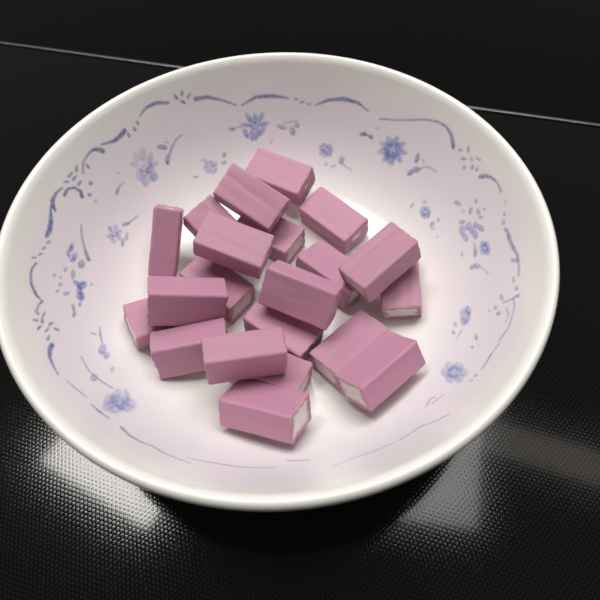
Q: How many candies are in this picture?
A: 21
